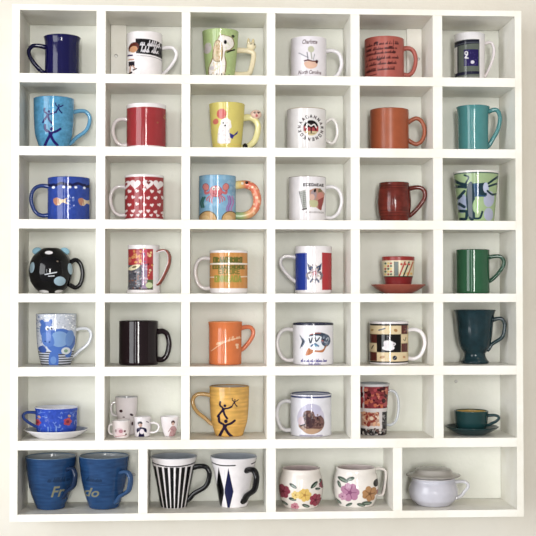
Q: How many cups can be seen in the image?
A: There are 46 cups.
